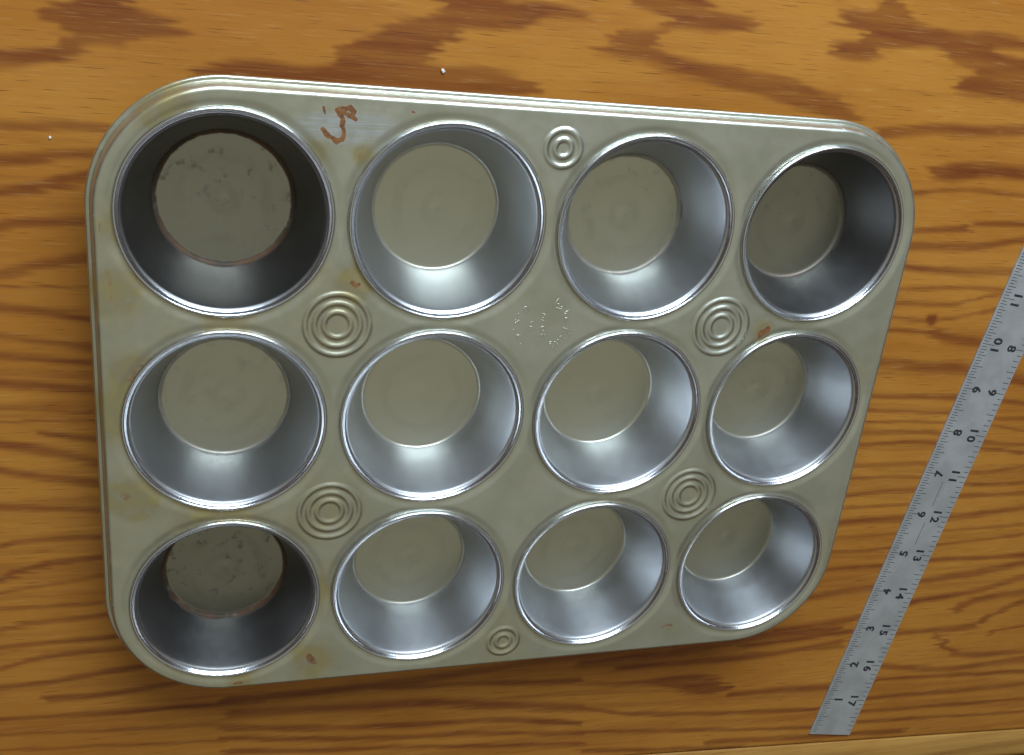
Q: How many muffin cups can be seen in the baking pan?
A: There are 12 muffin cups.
